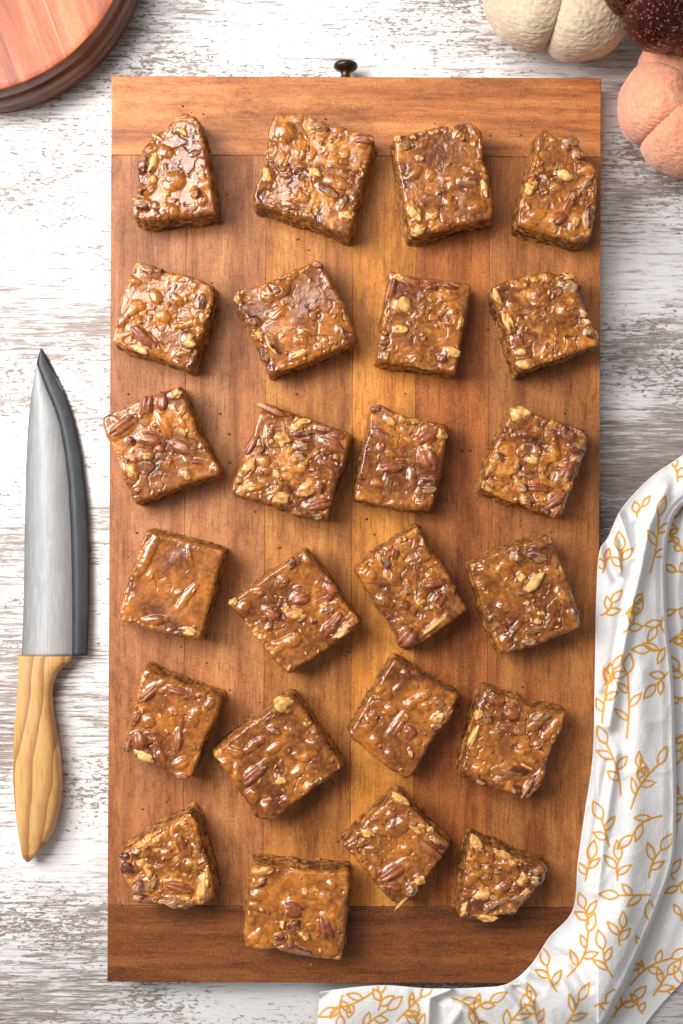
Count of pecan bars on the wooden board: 24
